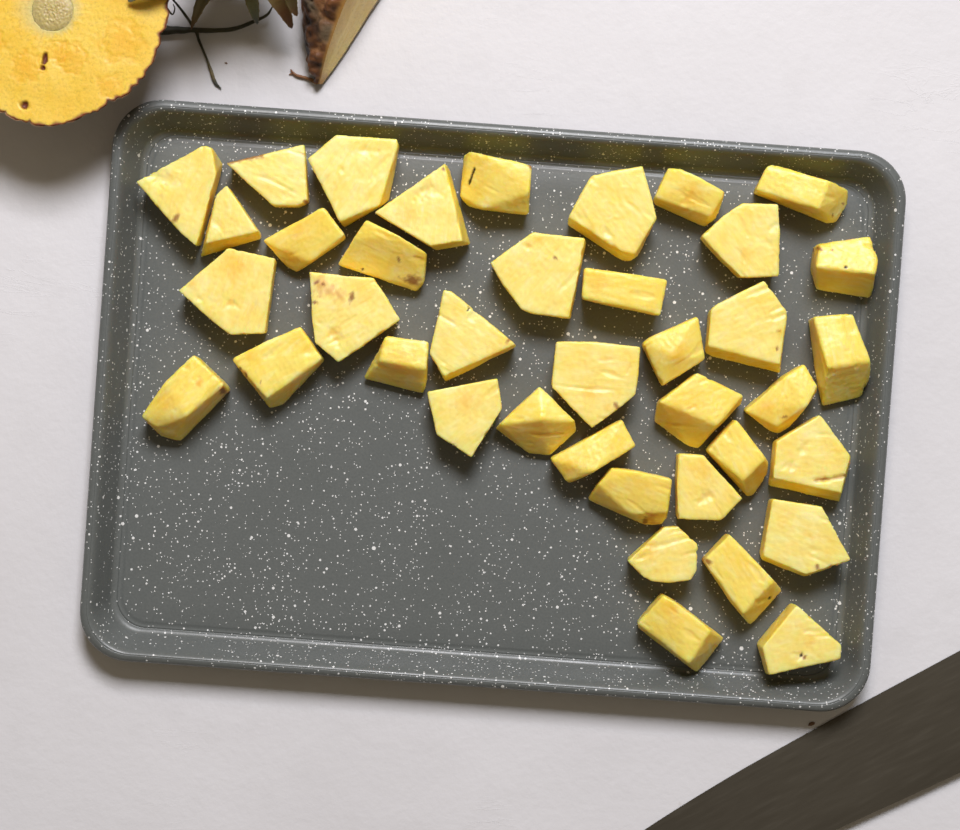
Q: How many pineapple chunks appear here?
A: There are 39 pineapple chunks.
